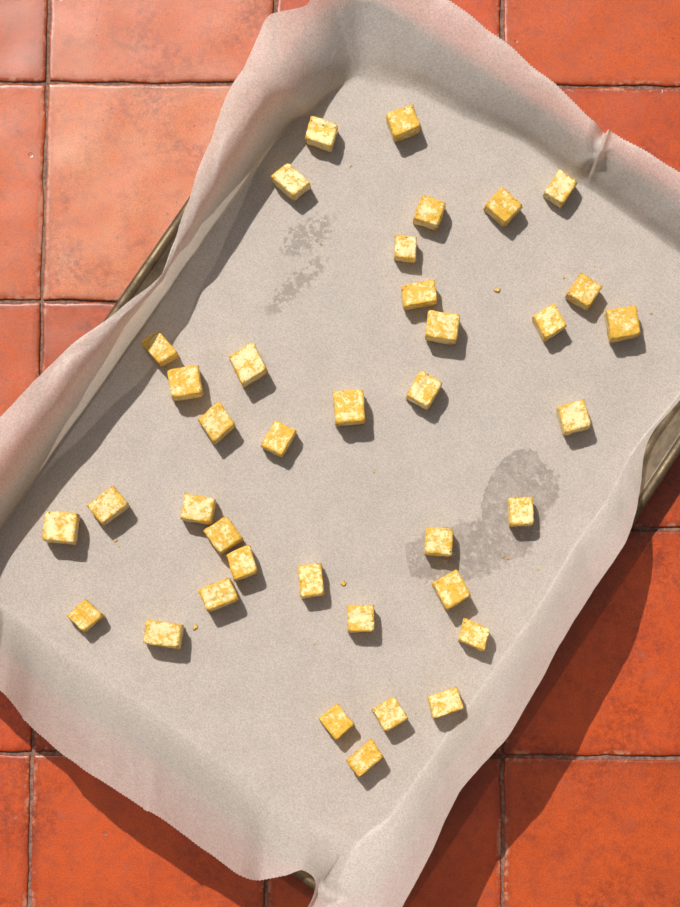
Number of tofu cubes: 38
